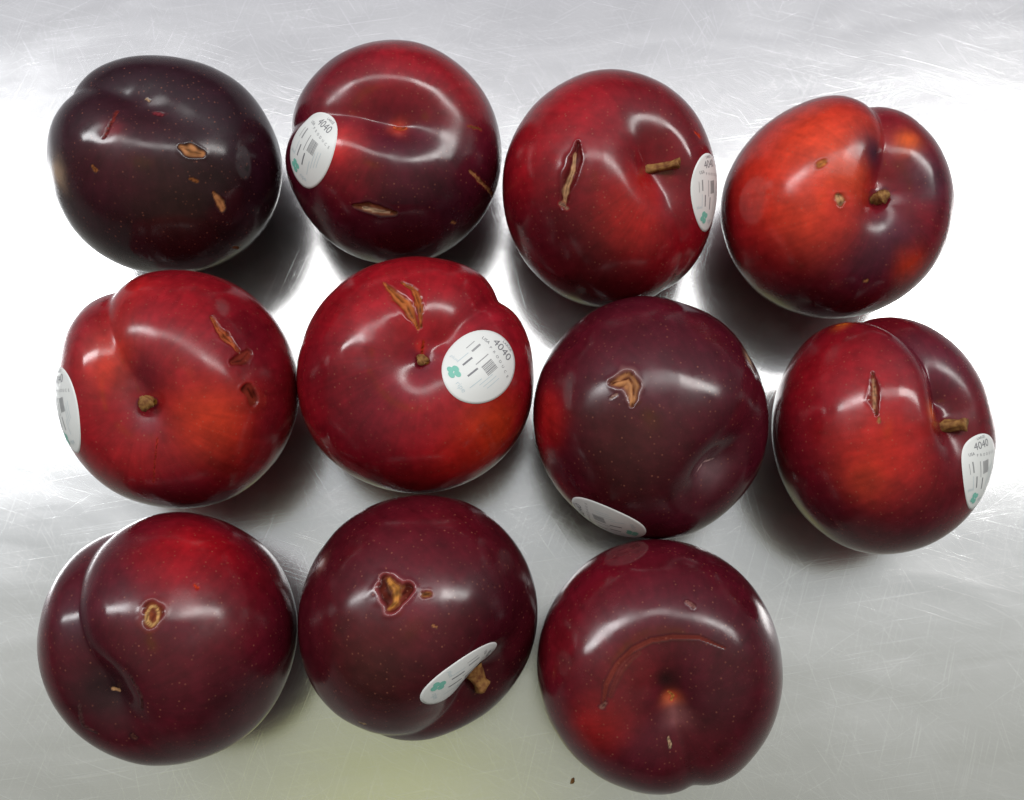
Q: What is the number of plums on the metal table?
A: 11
